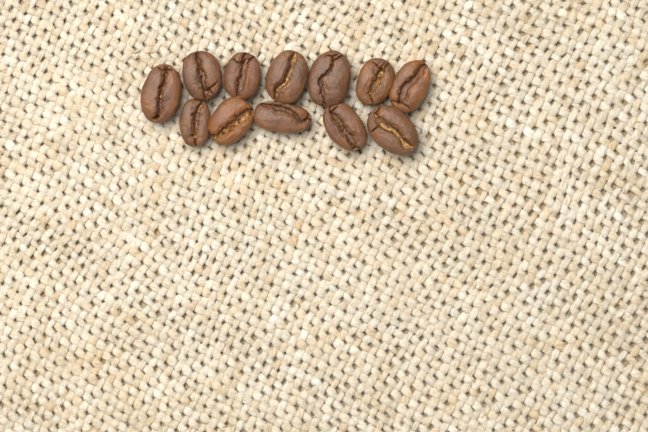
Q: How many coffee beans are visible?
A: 12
